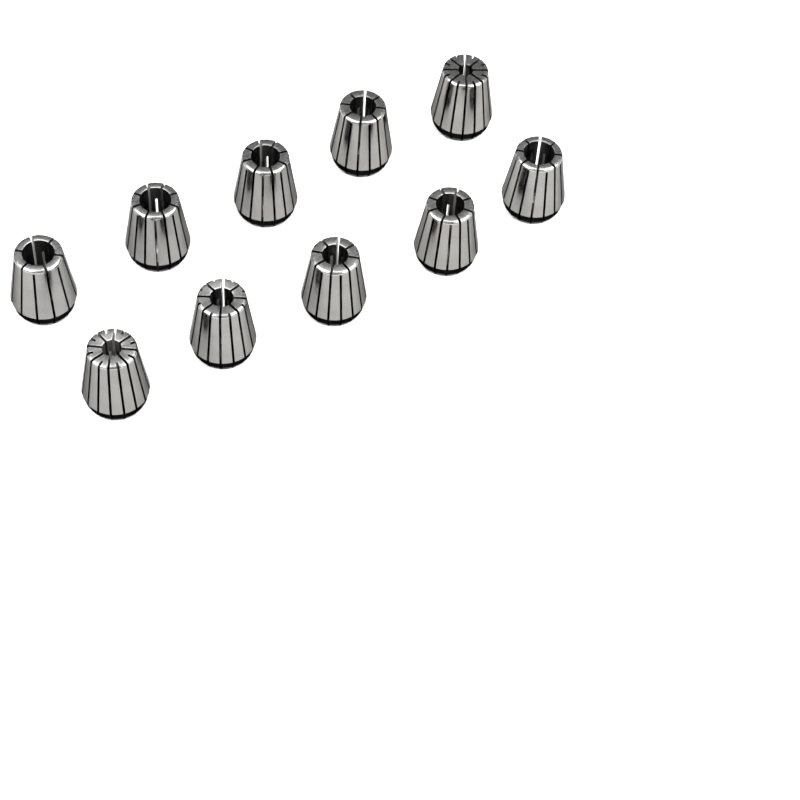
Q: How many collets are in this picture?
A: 10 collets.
